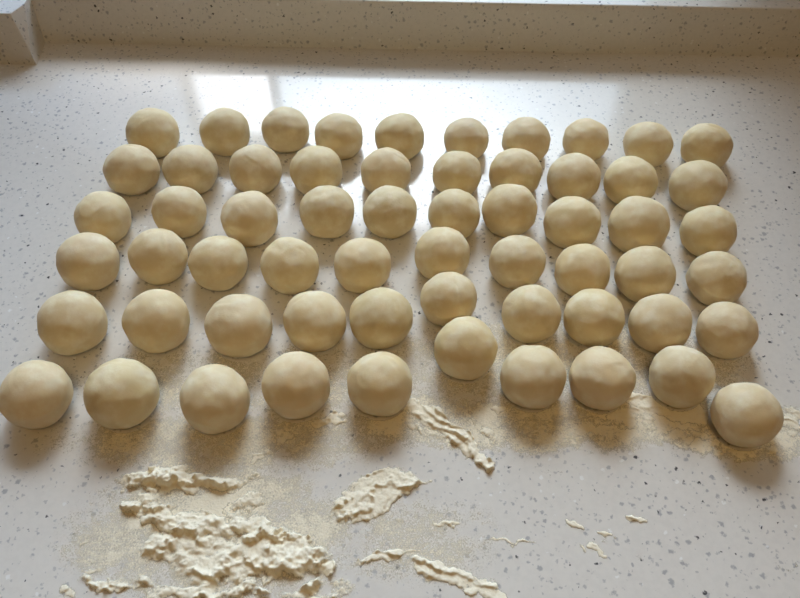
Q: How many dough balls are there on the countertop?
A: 60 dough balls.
